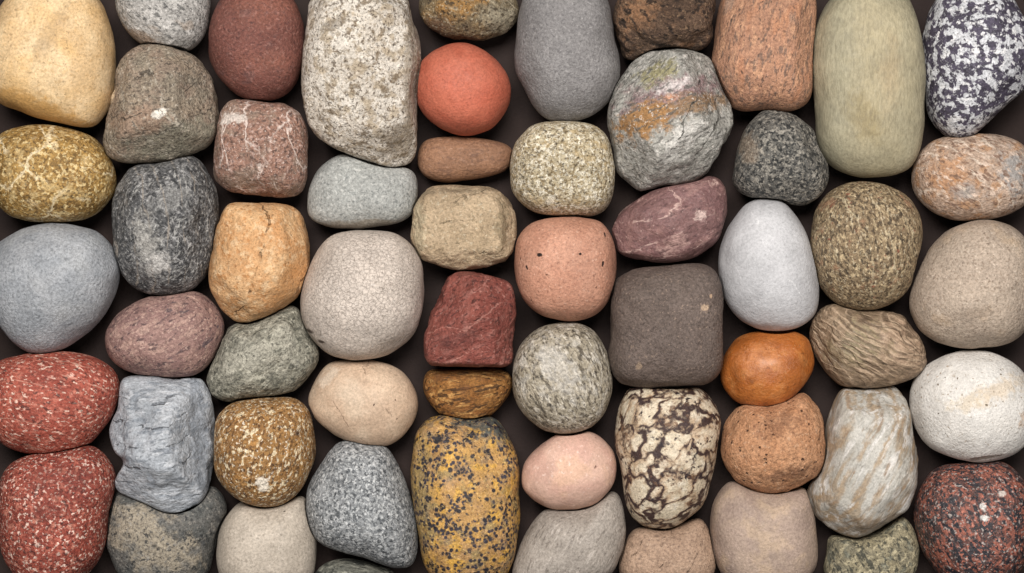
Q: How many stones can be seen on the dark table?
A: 58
